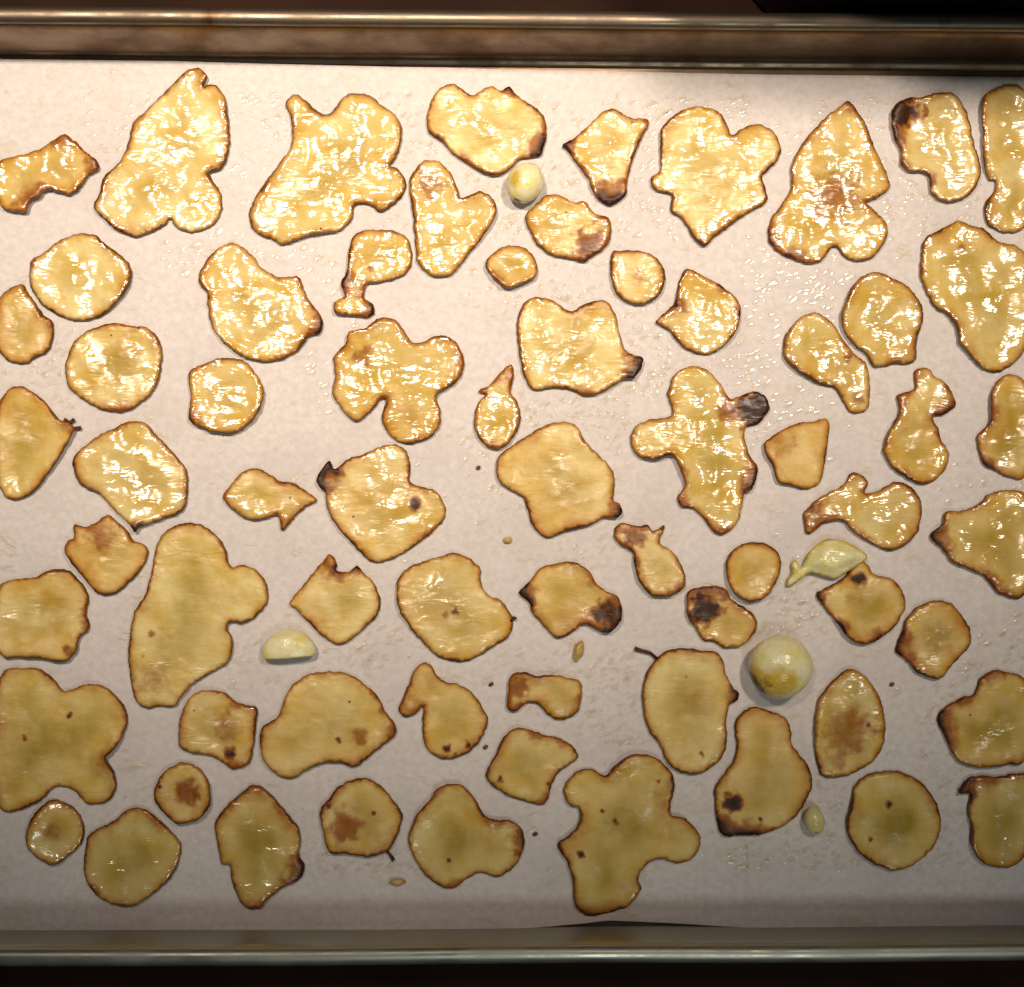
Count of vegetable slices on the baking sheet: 67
